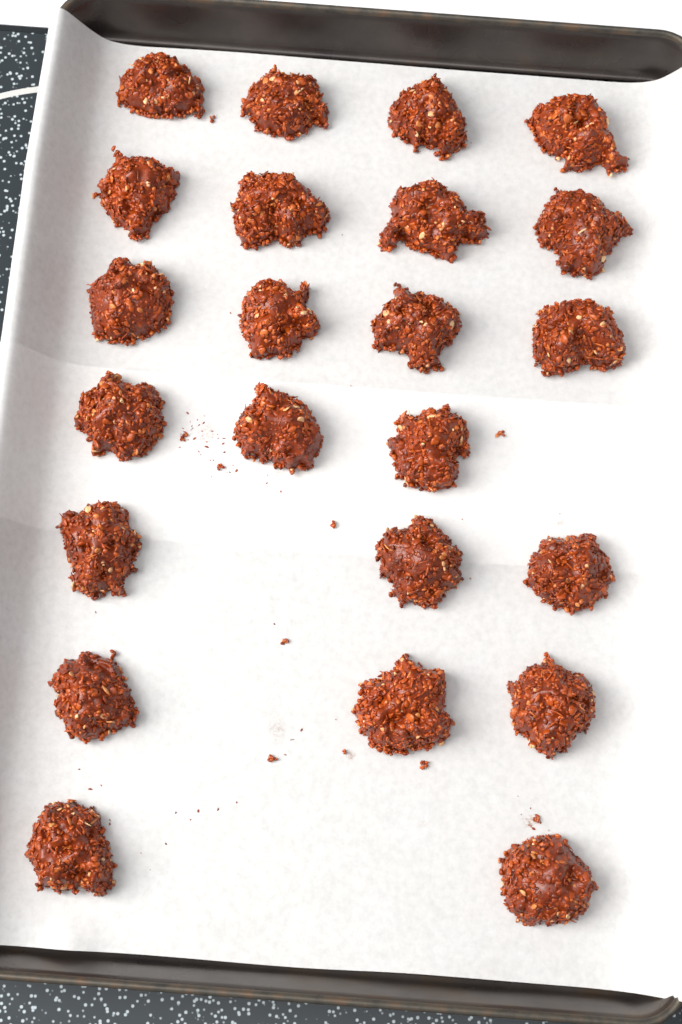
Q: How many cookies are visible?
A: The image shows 23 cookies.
